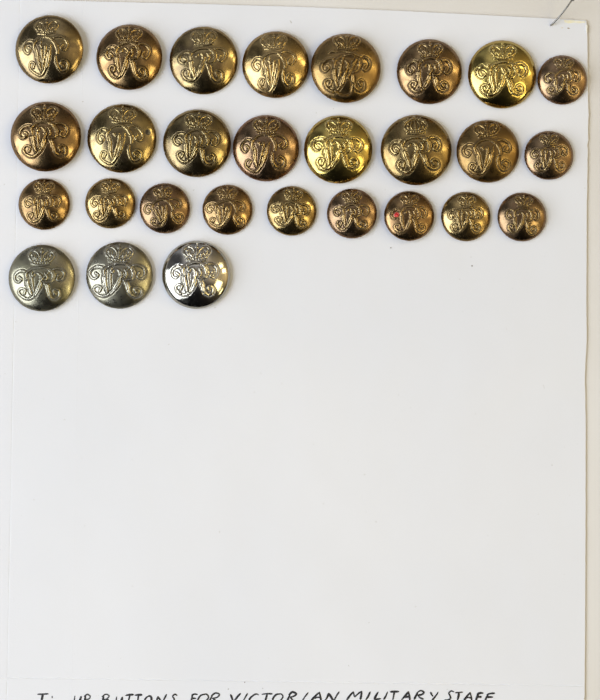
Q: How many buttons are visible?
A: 28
